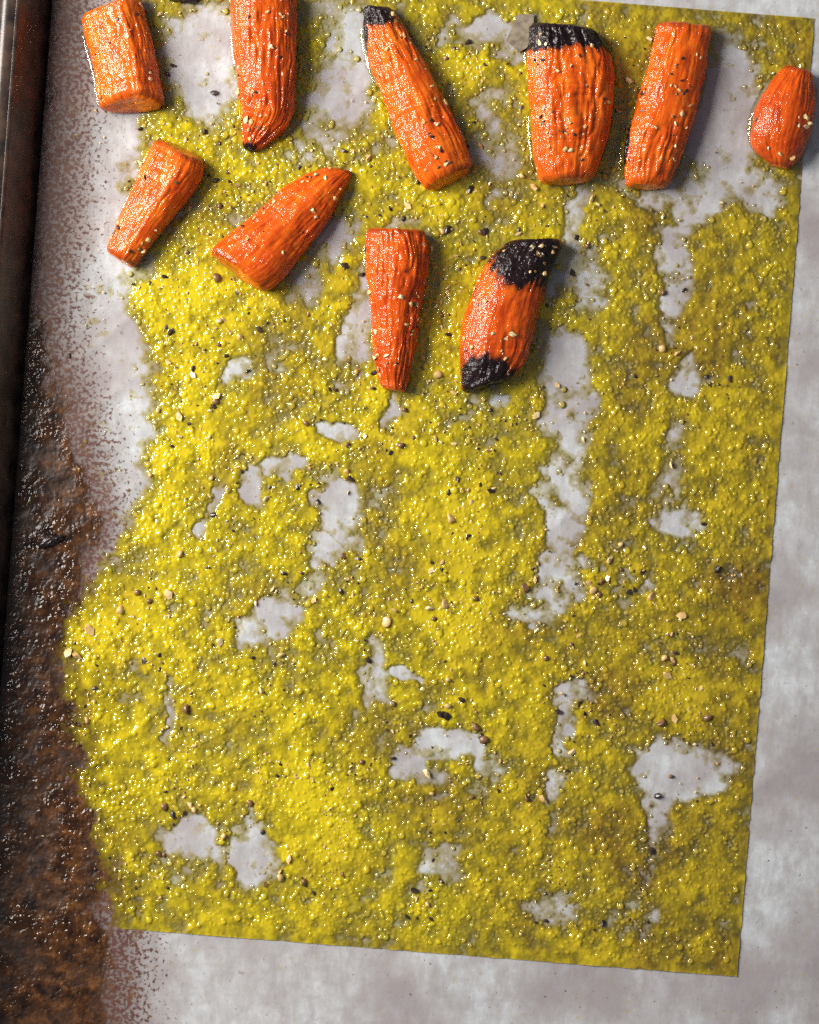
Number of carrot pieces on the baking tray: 10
